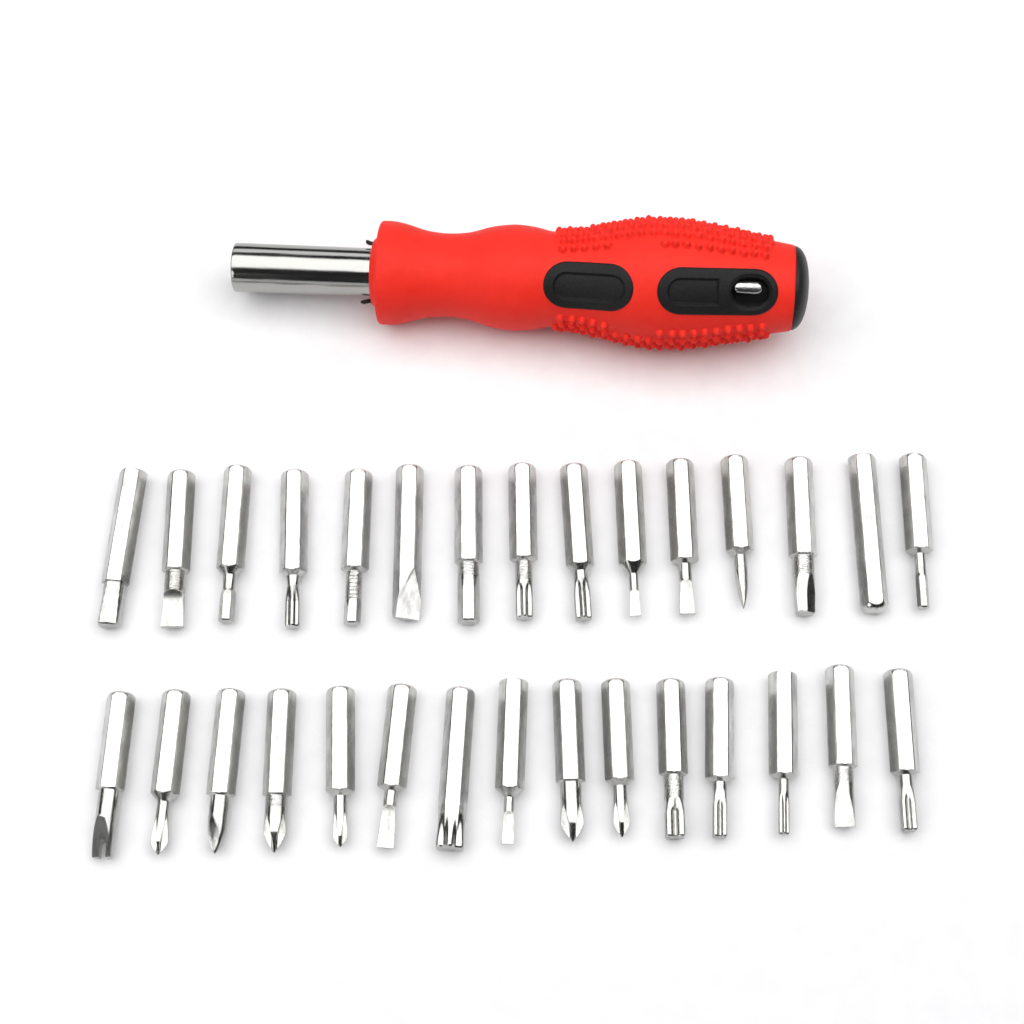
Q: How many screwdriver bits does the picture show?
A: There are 30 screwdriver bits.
